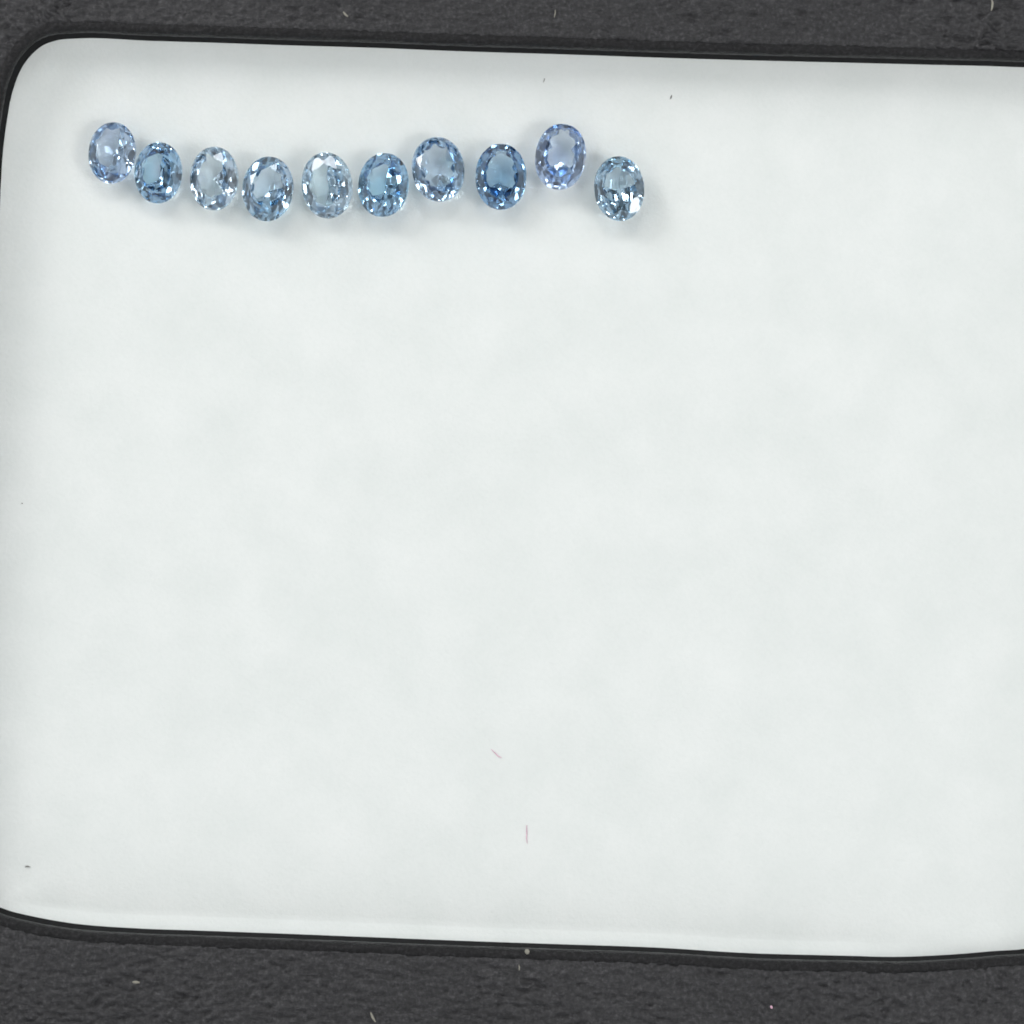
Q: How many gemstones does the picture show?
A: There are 10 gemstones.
